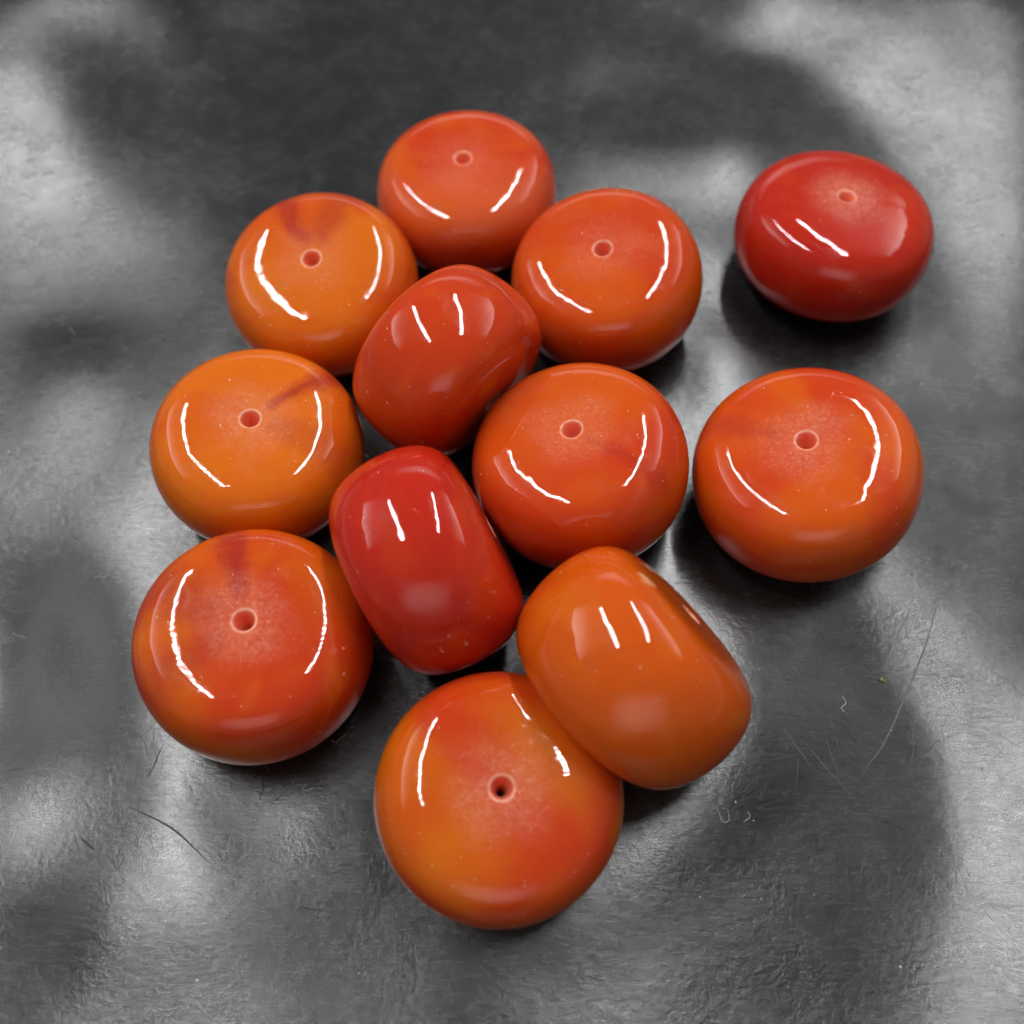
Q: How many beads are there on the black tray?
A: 12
